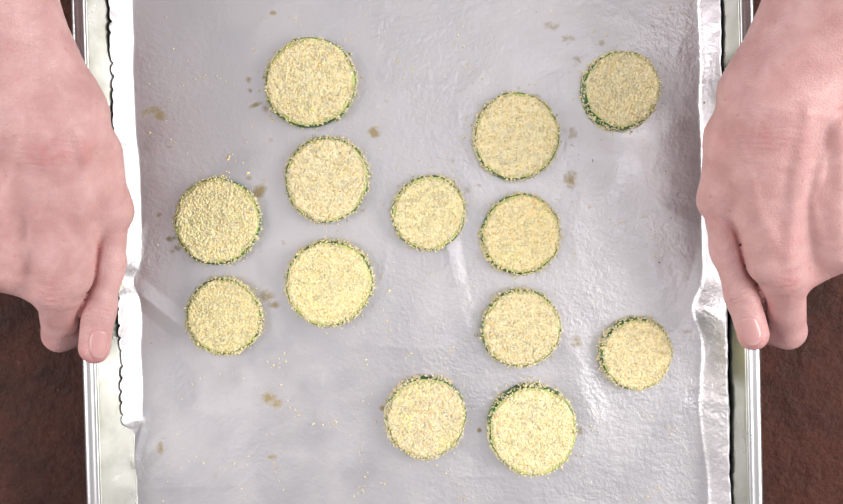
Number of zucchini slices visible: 13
